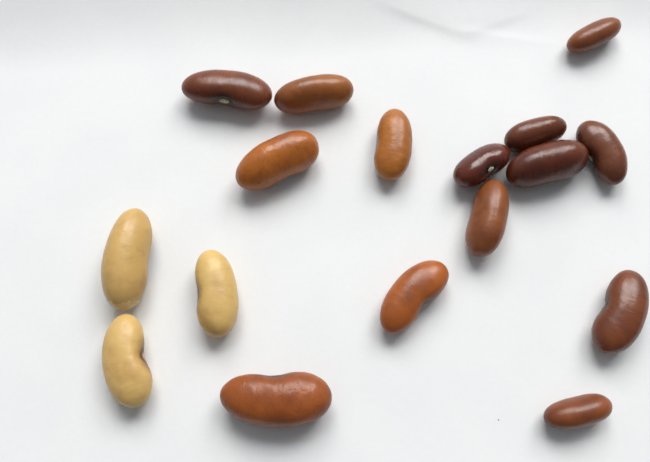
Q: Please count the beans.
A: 17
